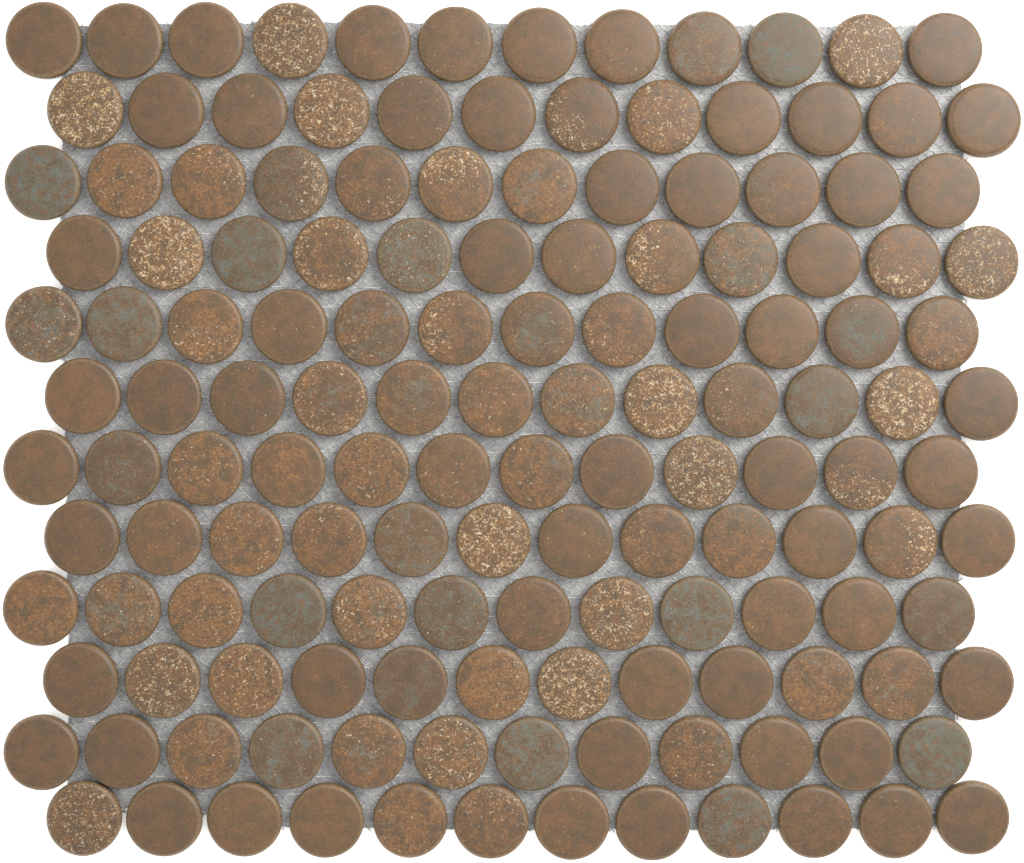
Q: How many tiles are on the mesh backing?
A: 144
